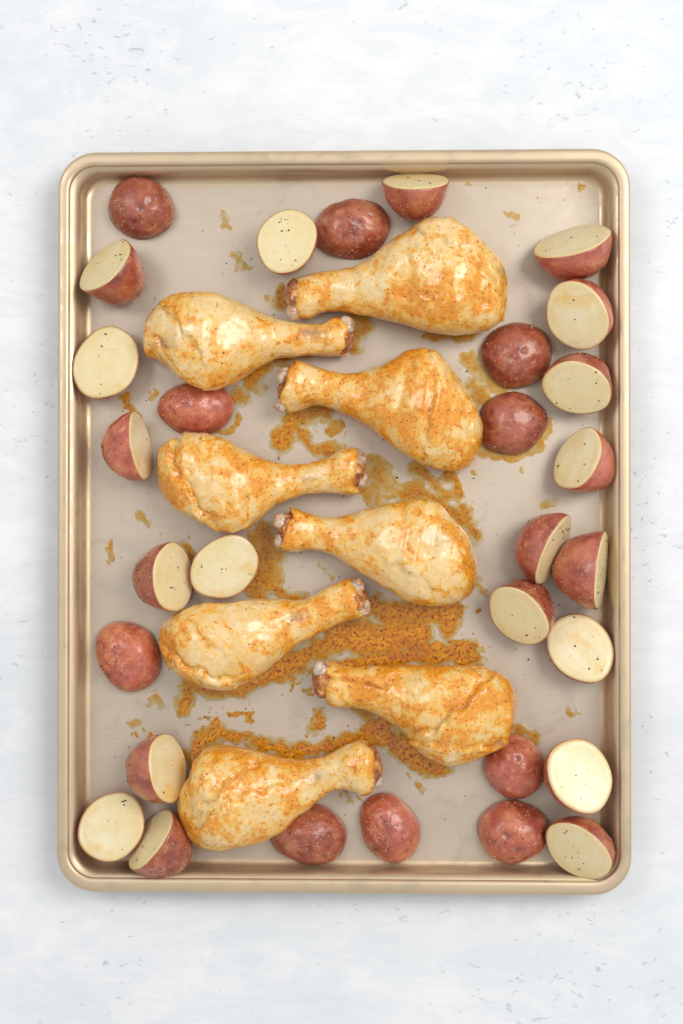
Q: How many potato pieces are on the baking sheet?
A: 30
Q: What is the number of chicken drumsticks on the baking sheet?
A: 8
